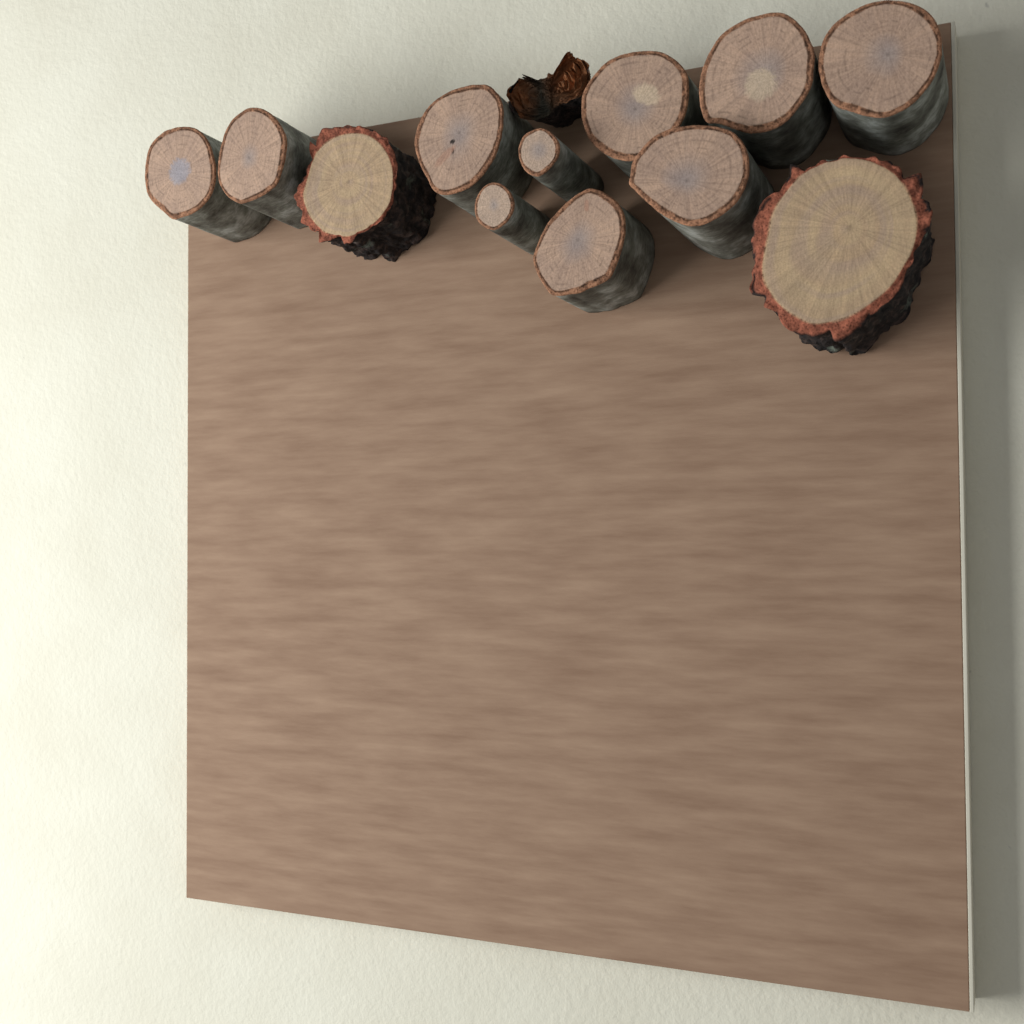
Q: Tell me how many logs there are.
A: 13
